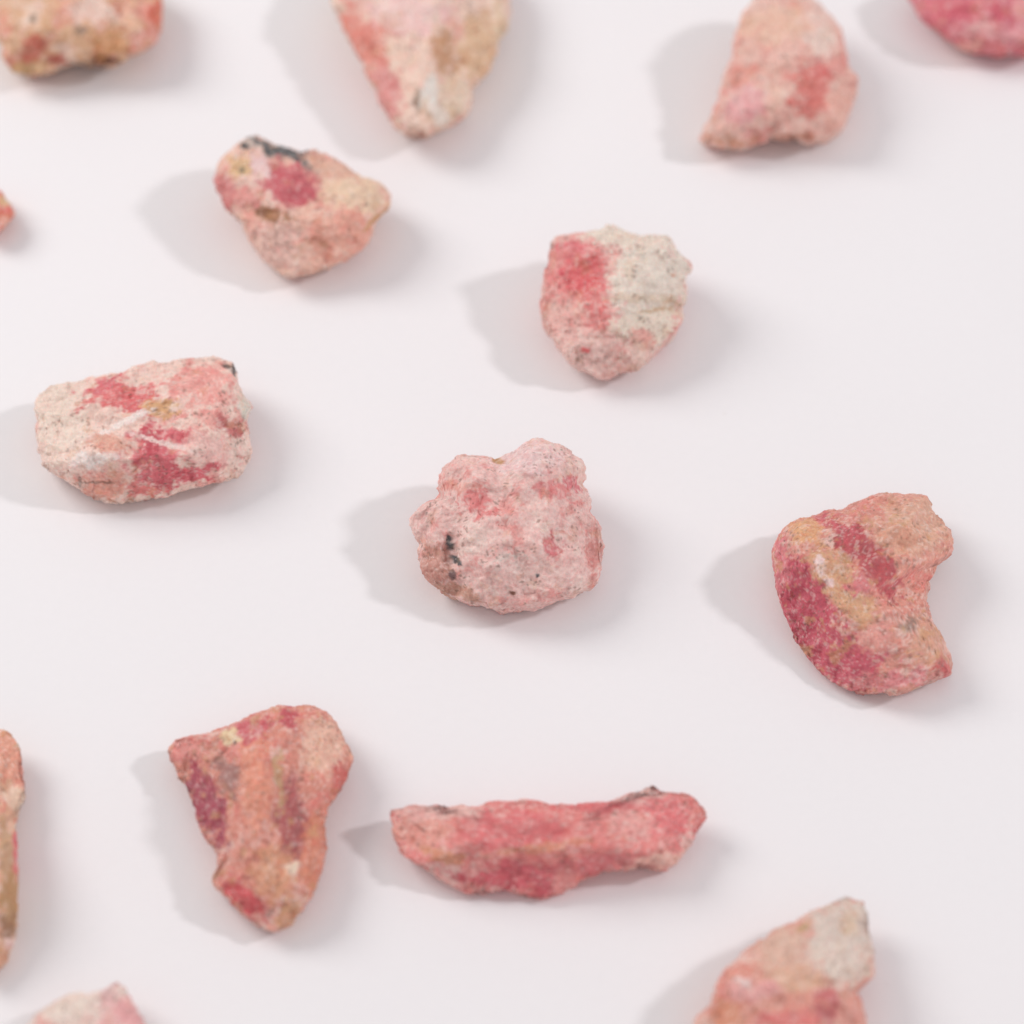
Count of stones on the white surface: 15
